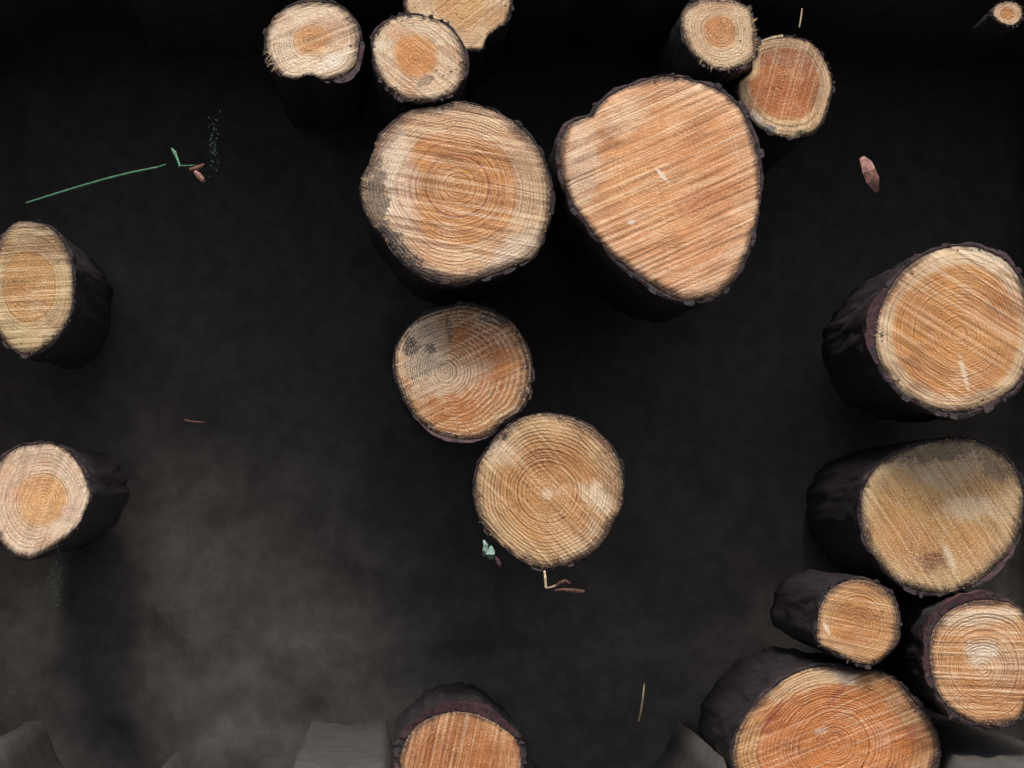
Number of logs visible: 18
